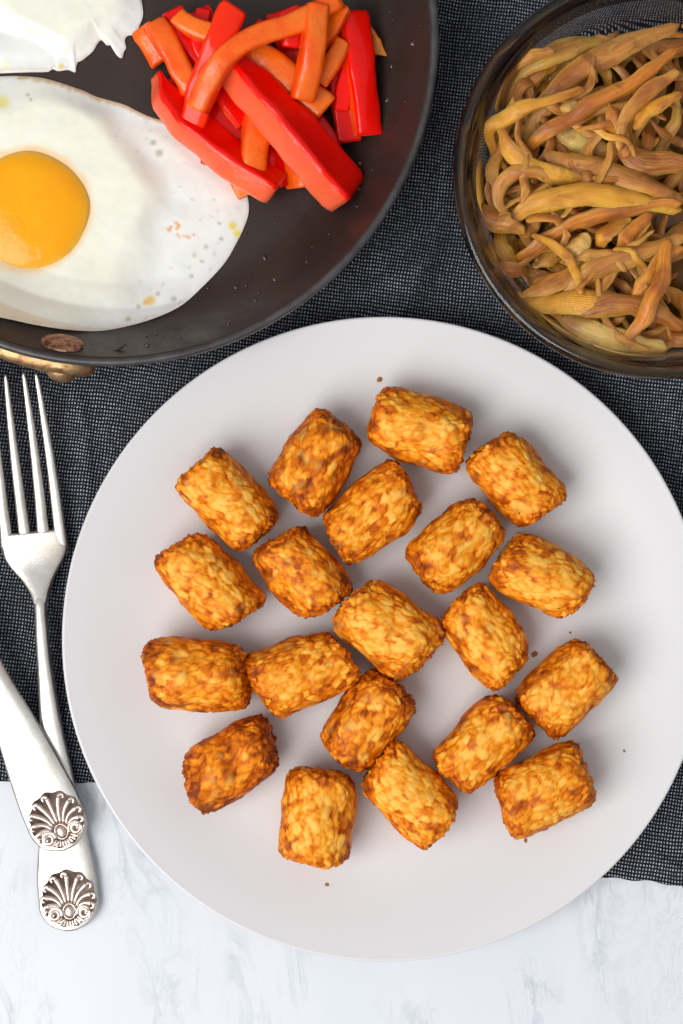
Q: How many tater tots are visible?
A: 20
